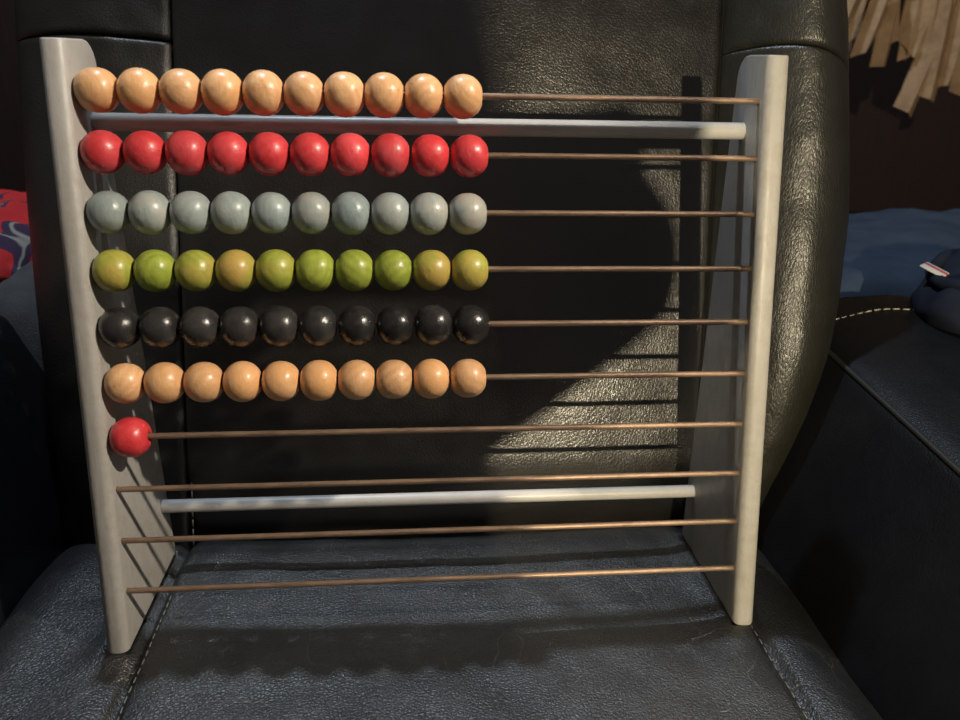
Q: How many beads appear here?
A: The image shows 61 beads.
